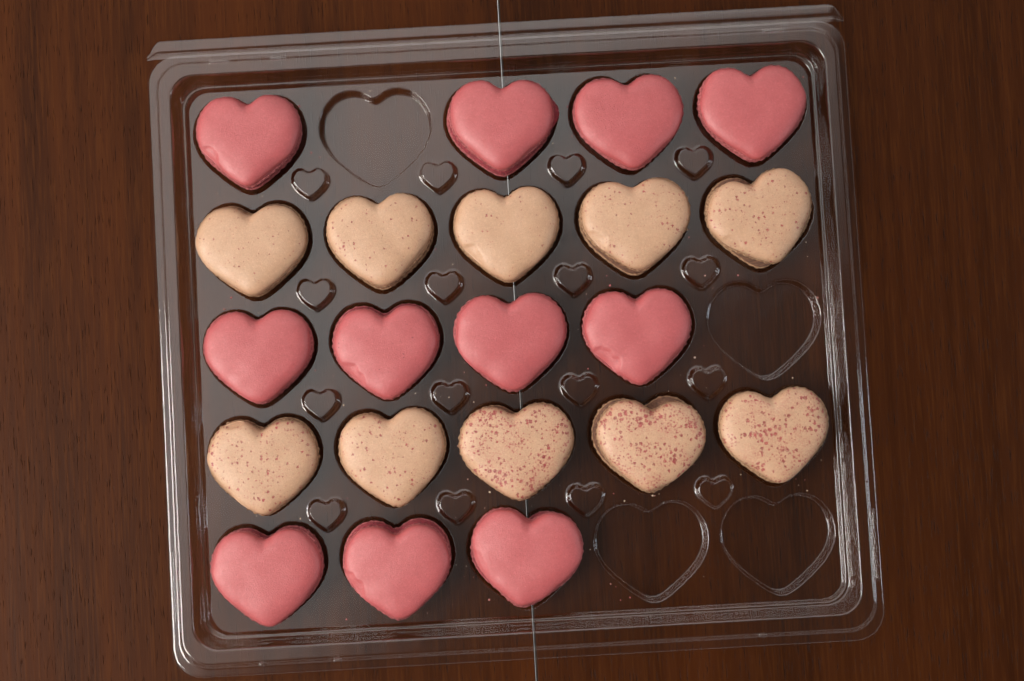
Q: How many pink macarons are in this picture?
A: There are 11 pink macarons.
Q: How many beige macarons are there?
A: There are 10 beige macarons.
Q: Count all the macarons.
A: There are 21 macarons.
